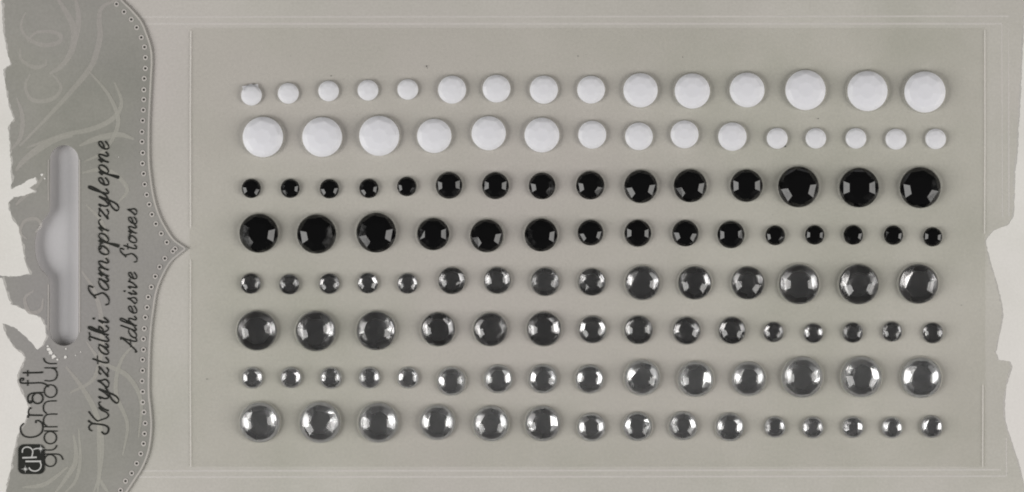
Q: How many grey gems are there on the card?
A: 60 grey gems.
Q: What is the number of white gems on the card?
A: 30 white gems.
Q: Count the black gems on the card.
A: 30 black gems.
